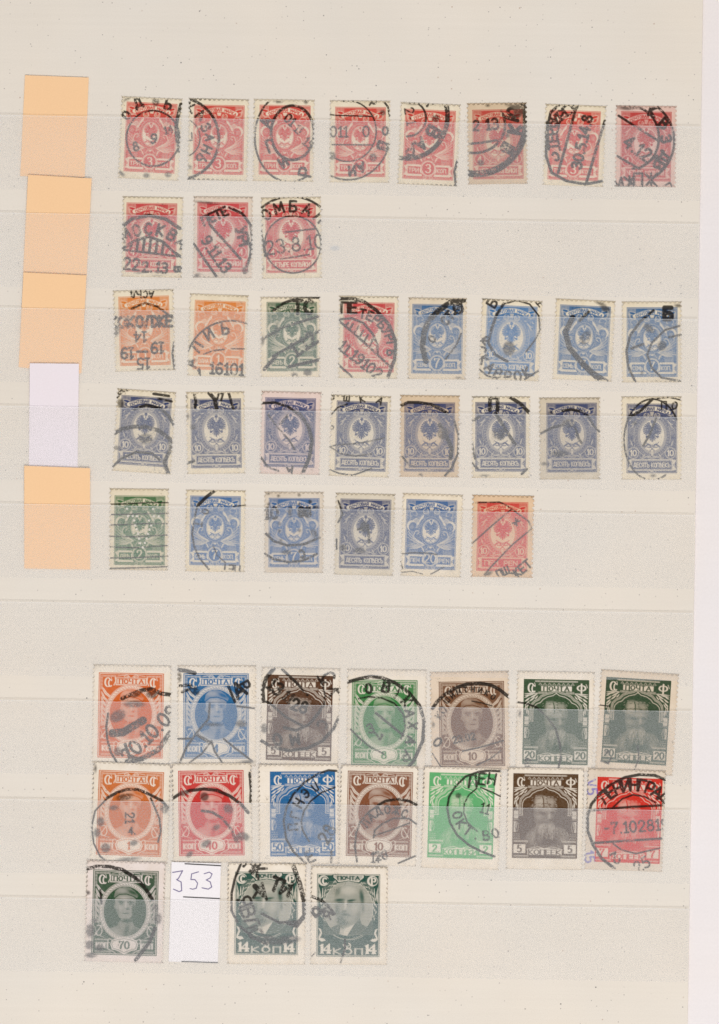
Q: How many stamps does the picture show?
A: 50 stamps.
